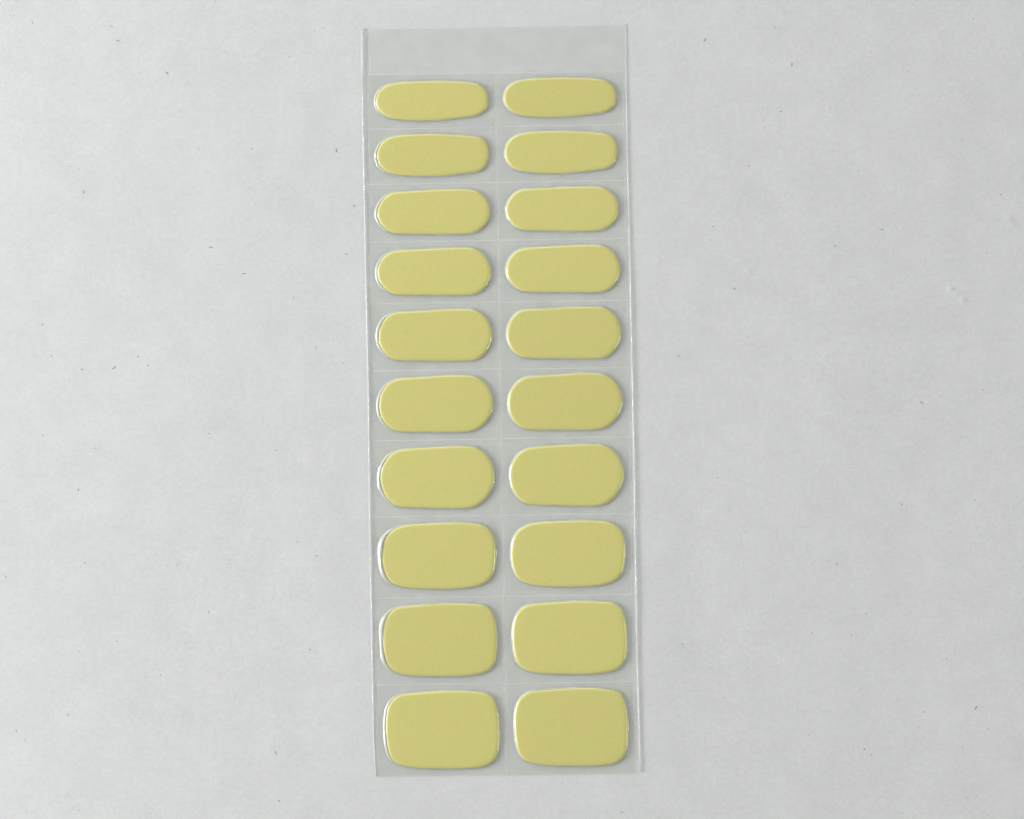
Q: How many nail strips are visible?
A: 20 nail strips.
